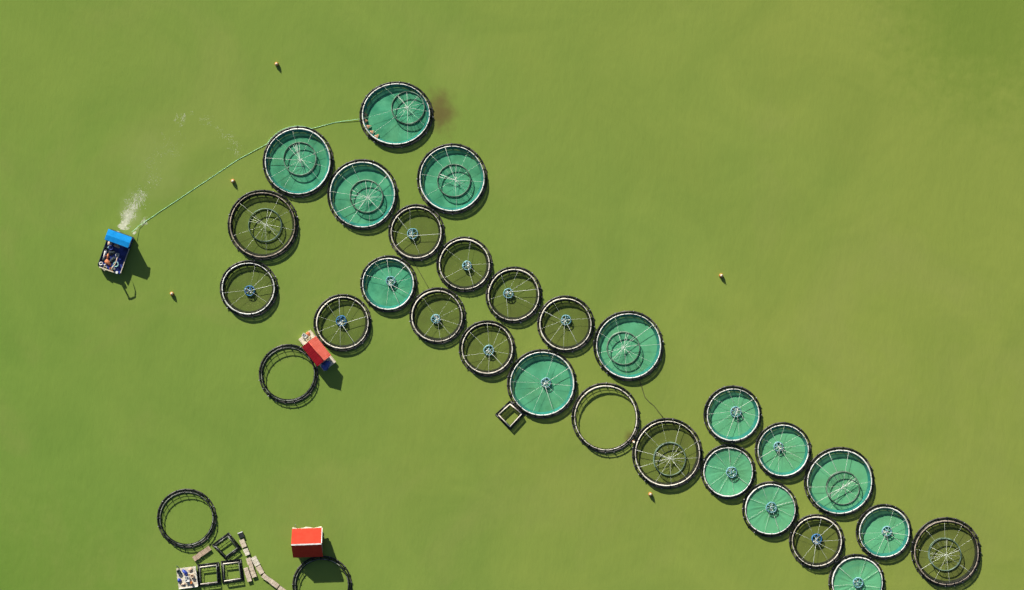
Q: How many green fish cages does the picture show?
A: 14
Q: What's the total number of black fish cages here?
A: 16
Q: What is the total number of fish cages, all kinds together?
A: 30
